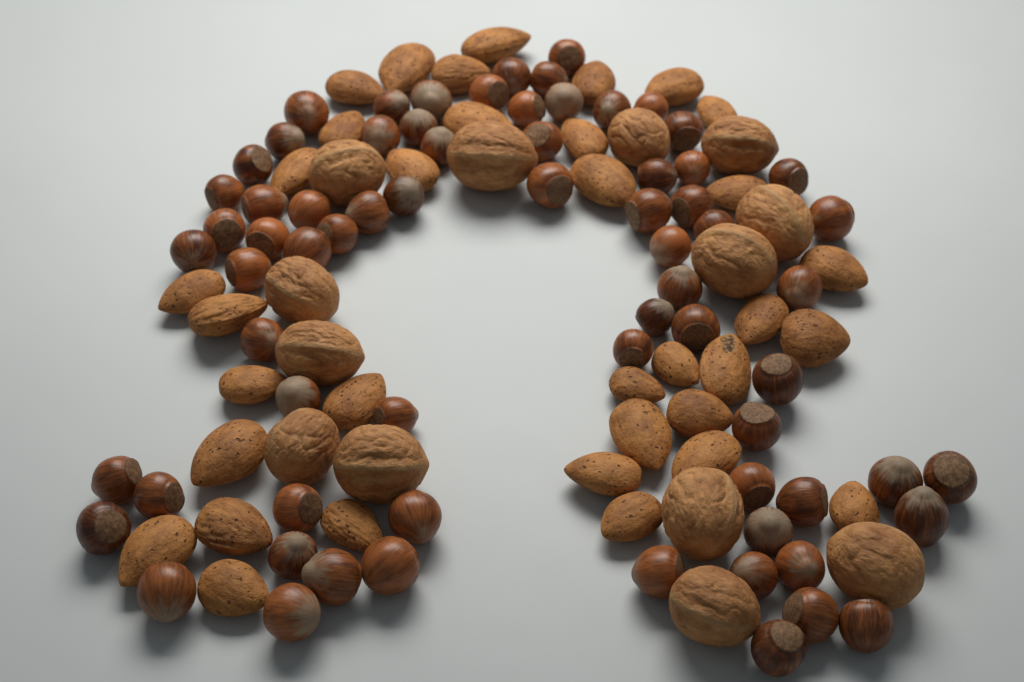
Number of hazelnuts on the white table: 70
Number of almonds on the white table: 35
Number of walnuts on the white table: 13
